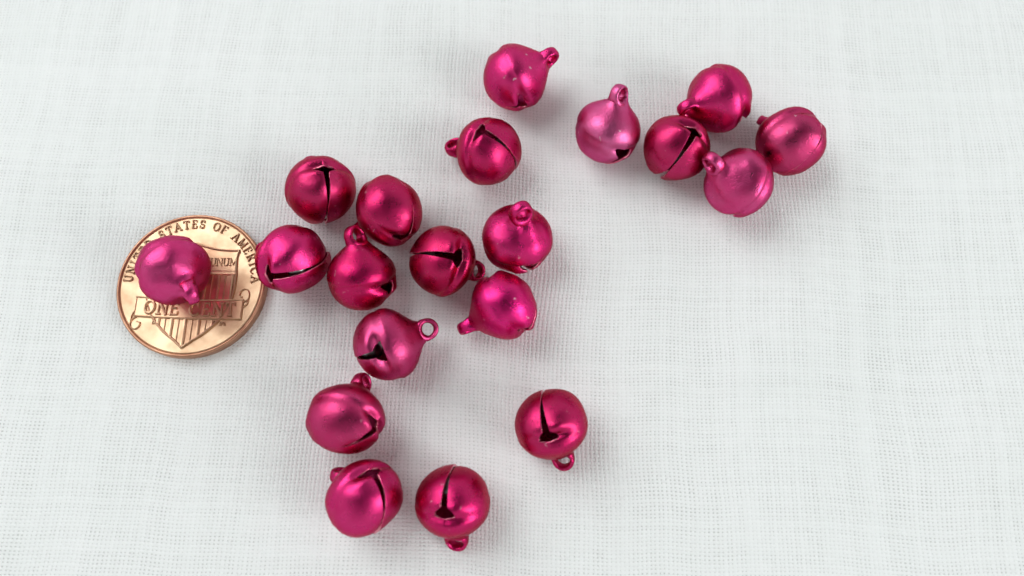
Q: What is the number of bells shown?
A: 20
